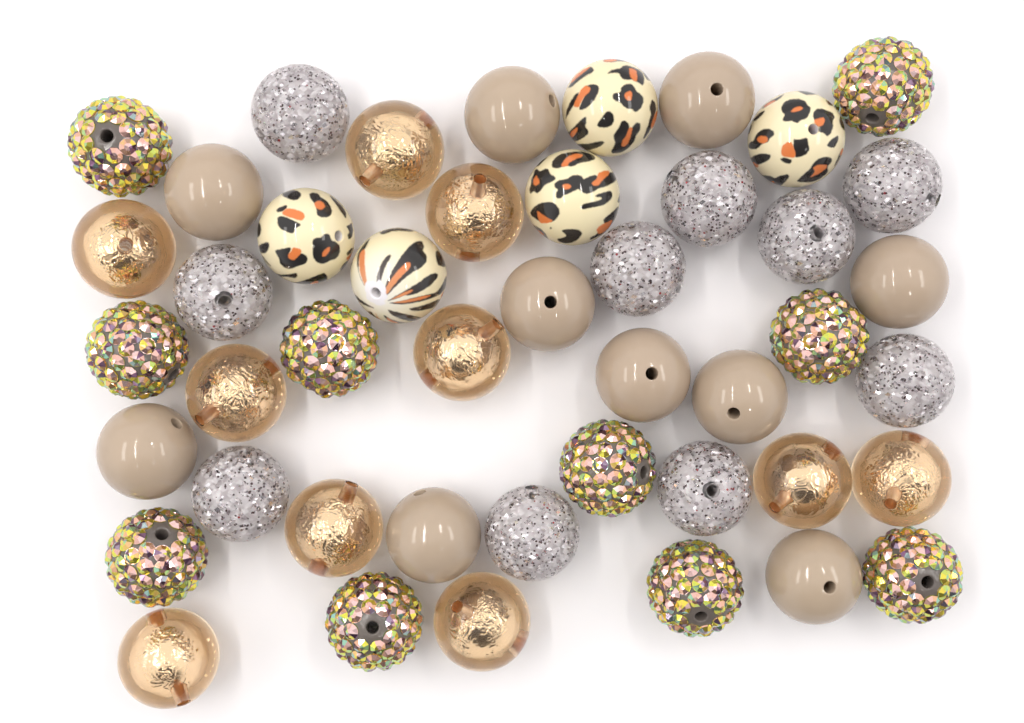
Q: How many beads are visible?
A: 45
